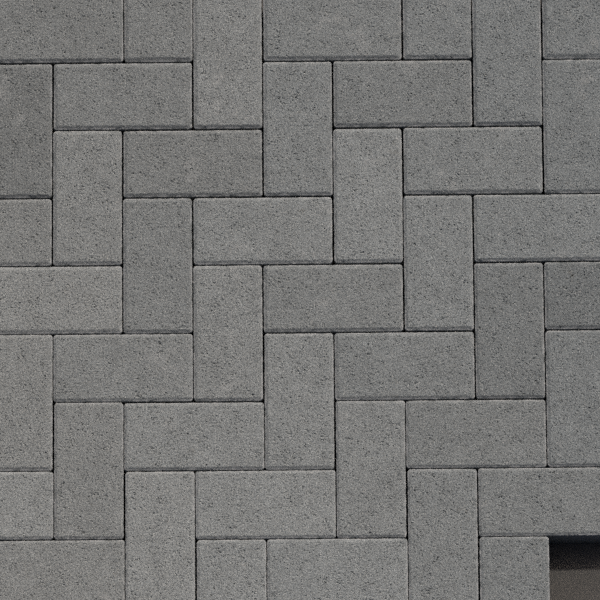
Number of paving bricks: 44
